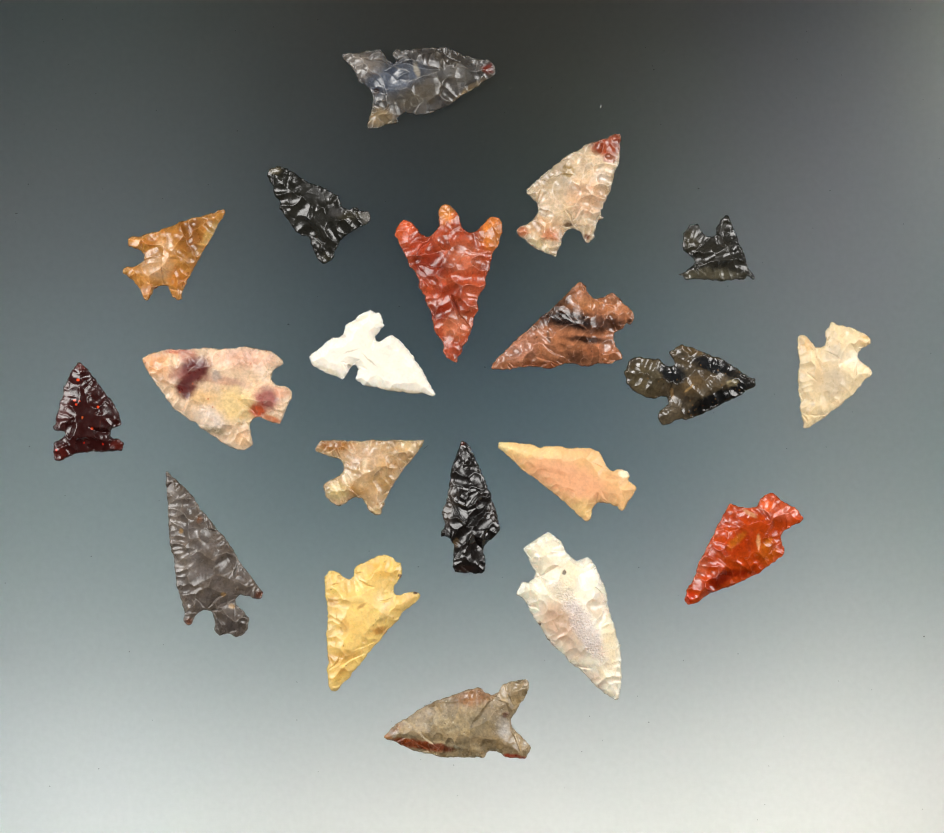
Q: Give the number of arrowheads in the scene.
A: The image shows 20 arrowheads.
